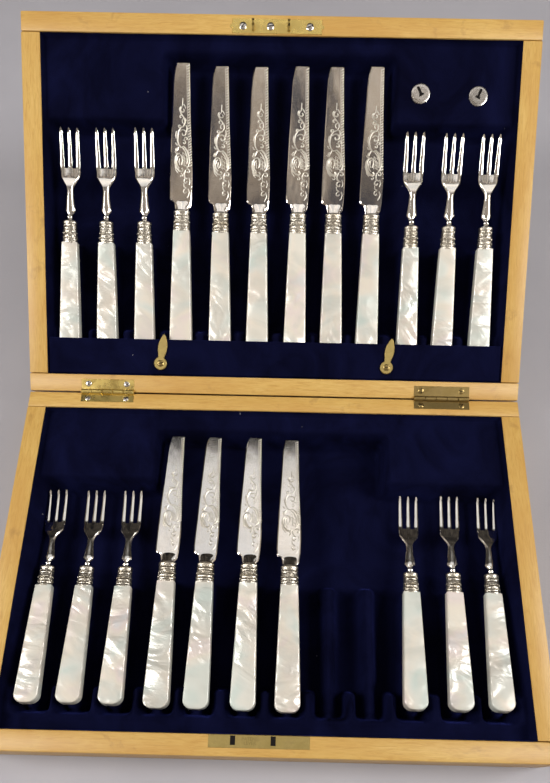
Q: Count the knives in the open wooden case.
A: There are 10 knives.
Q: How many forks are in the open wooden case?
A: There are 12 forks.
